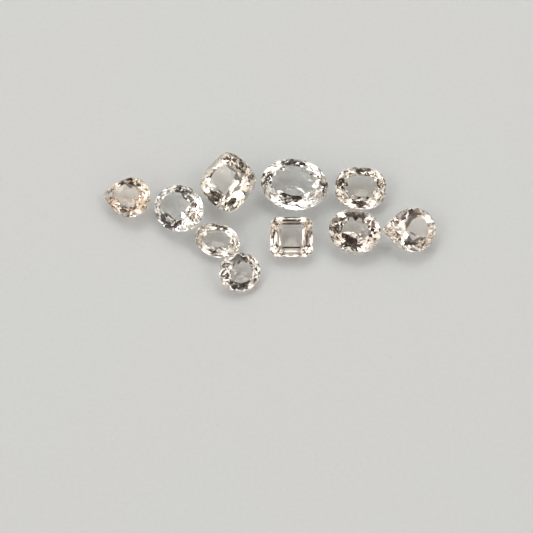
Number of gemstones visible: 10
